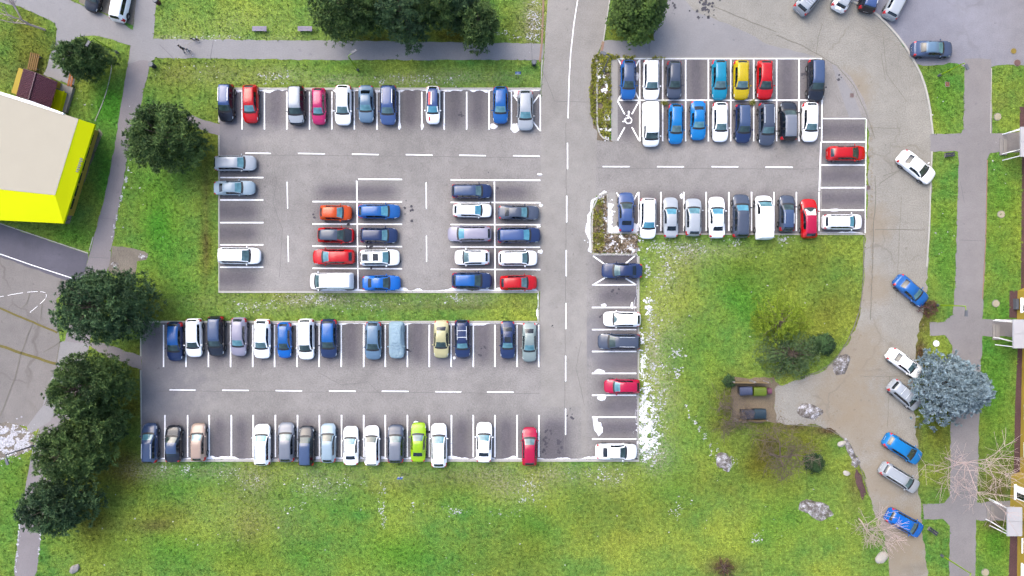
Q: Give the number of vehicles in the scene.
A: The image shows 103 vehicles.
